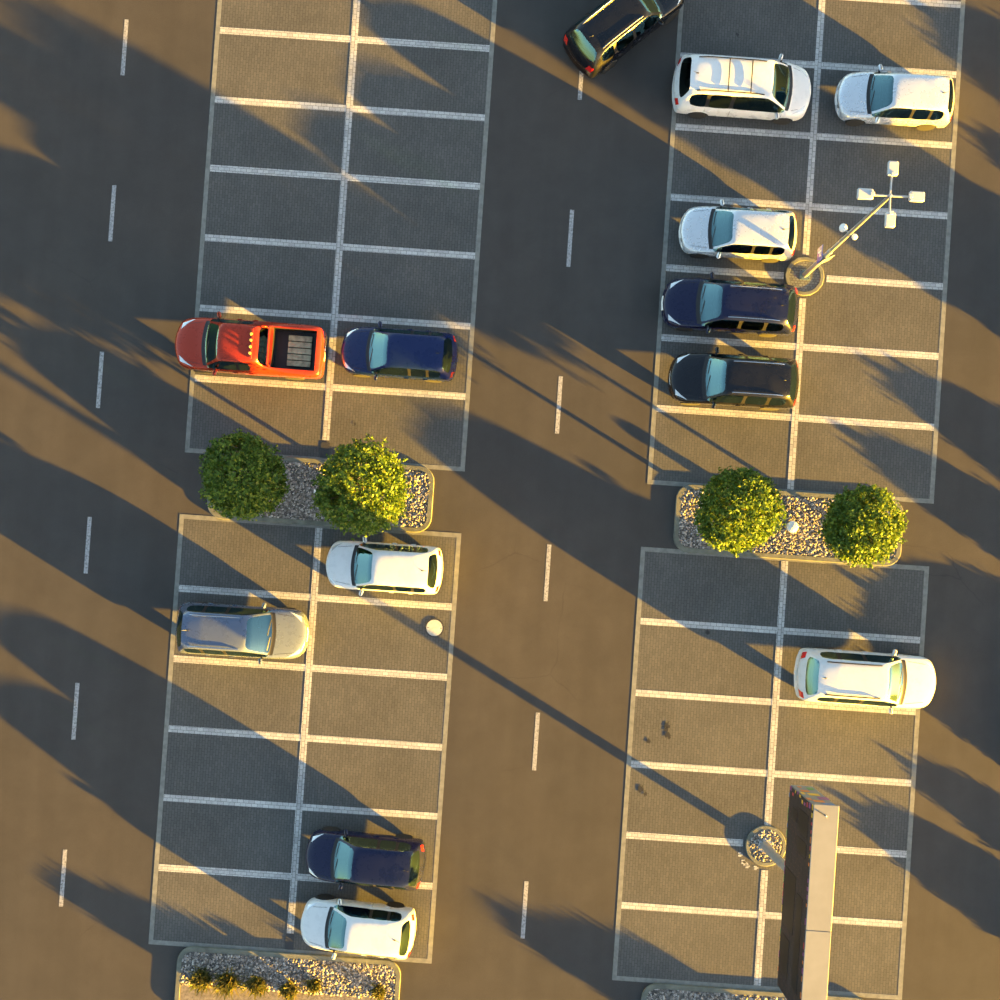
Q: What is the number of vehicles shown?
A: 13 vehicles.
